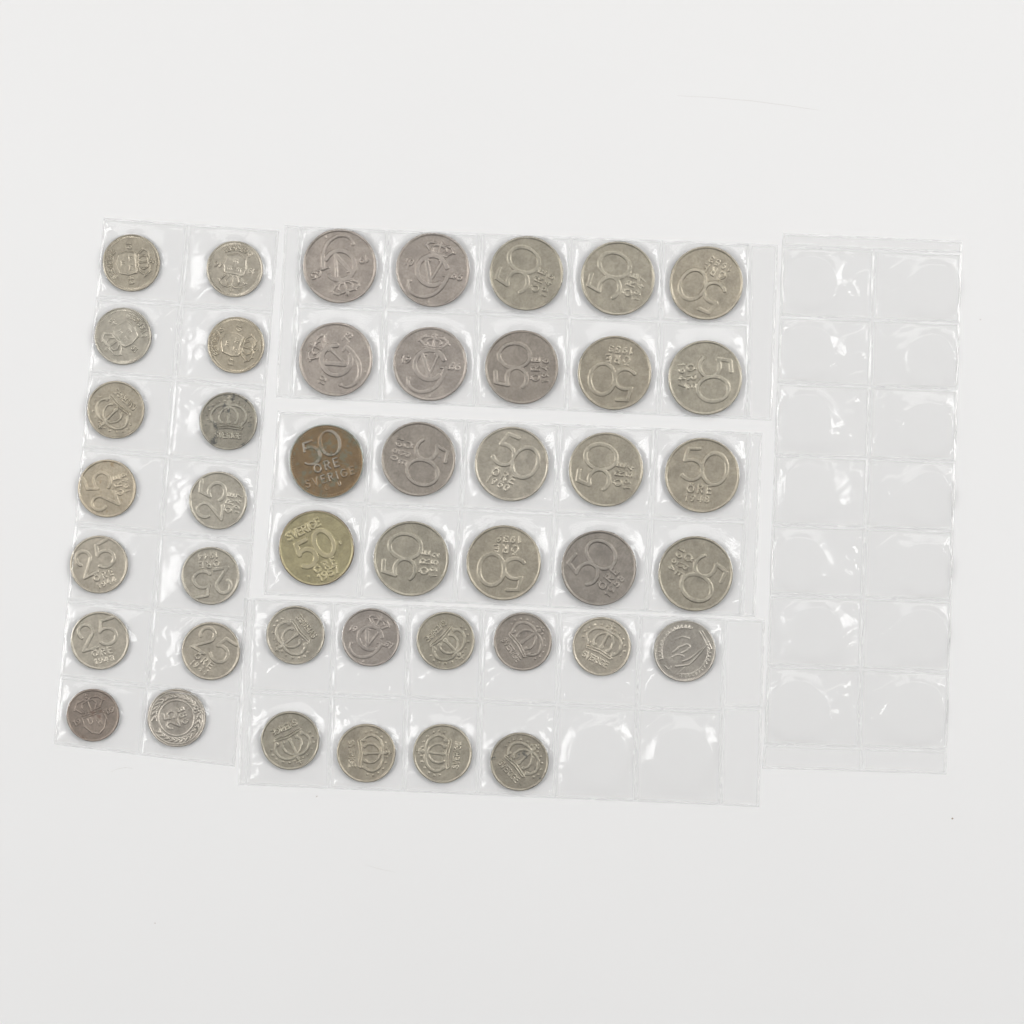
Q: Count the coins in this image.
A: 44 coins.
